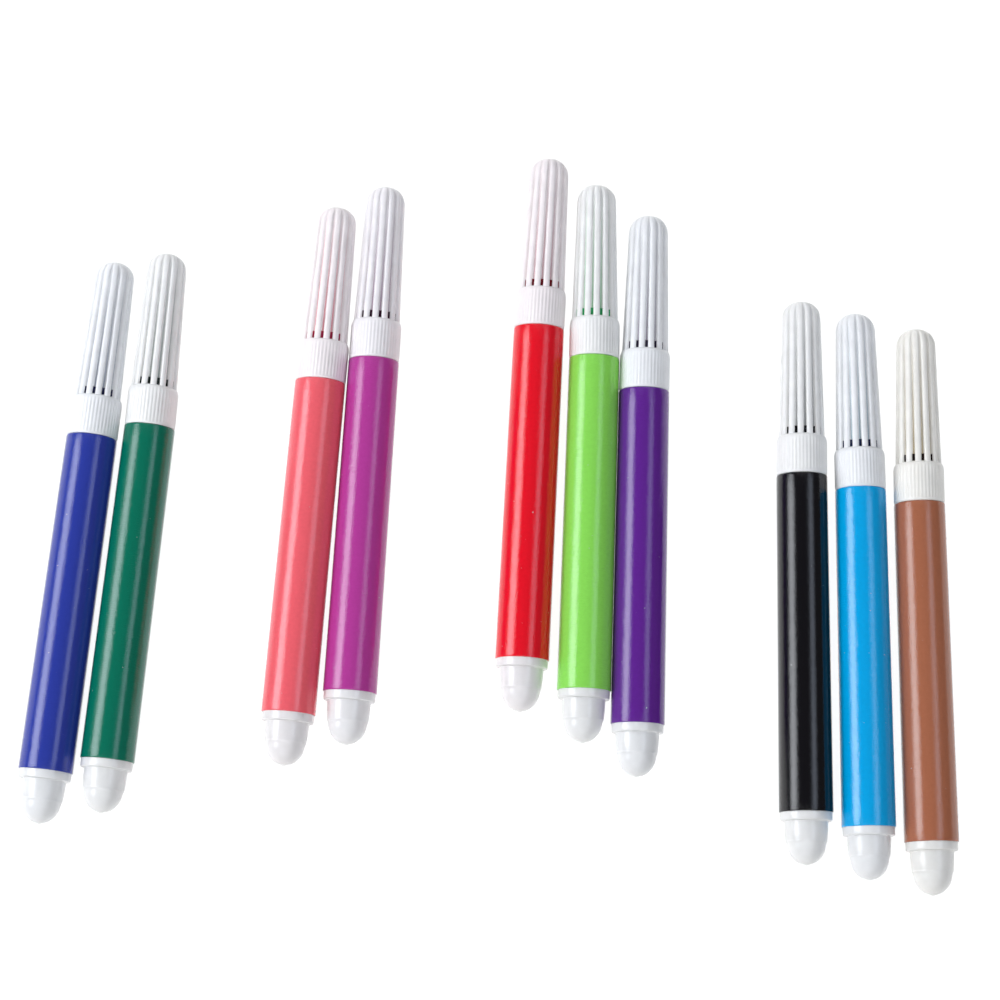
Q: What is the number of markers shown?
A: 10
